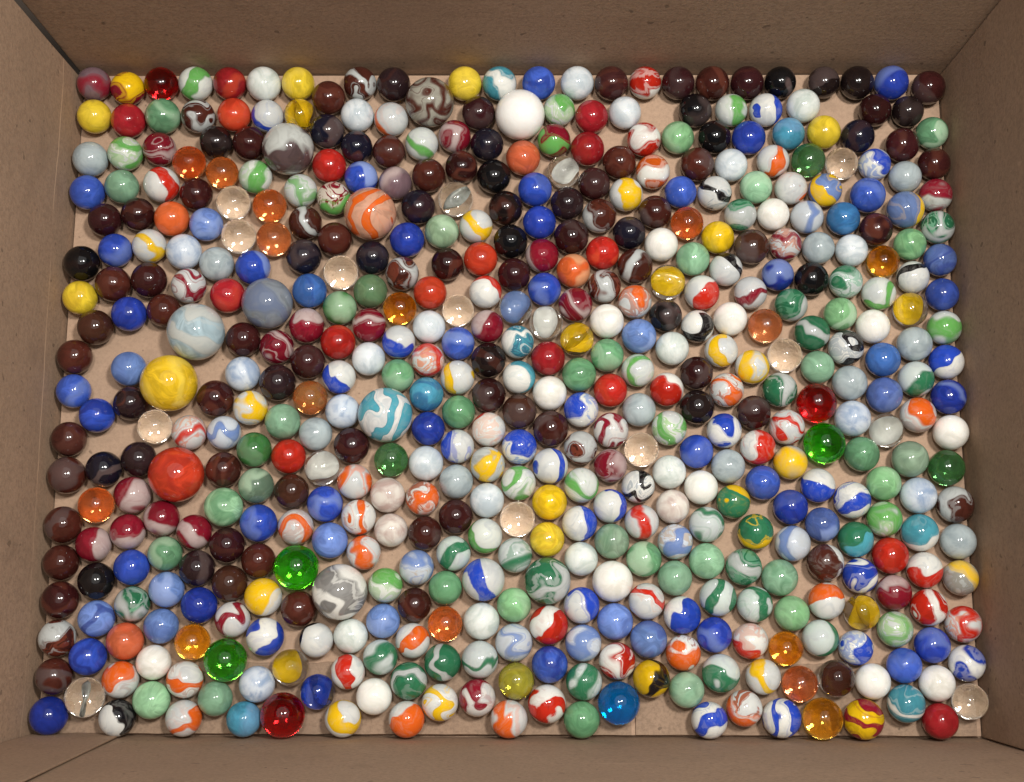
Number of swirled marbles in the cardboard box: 200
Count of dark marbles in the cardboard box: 87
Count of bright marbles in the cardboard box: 145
